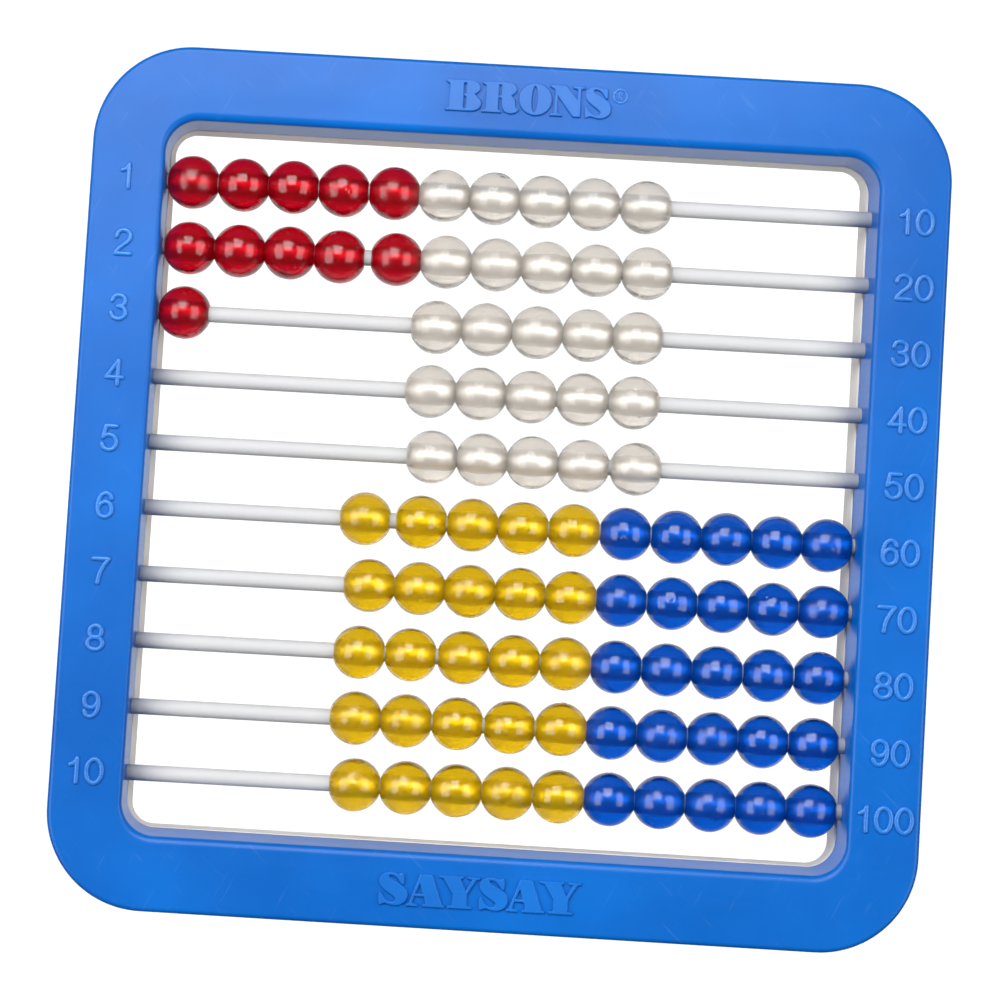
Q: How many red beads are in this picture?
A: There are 11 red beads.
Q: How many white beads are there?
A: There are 25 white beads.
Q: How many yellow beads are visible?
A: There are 25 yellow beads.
